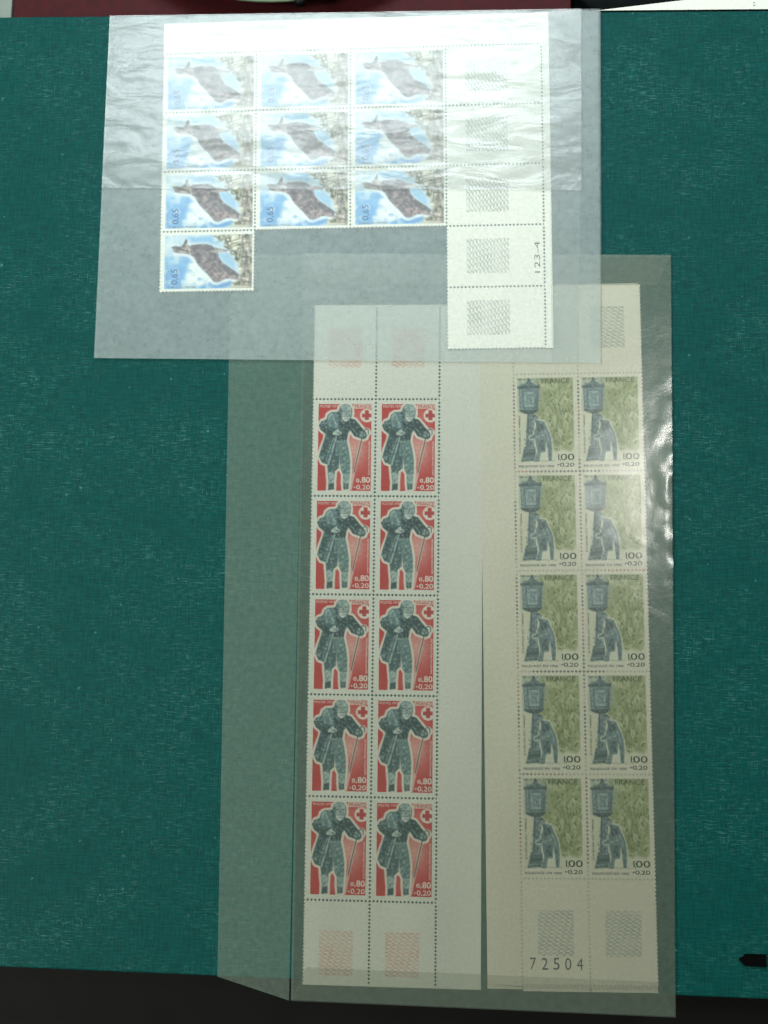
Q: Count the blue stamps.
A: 10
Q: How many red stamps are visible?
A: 10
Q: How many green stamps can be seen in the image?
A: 10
